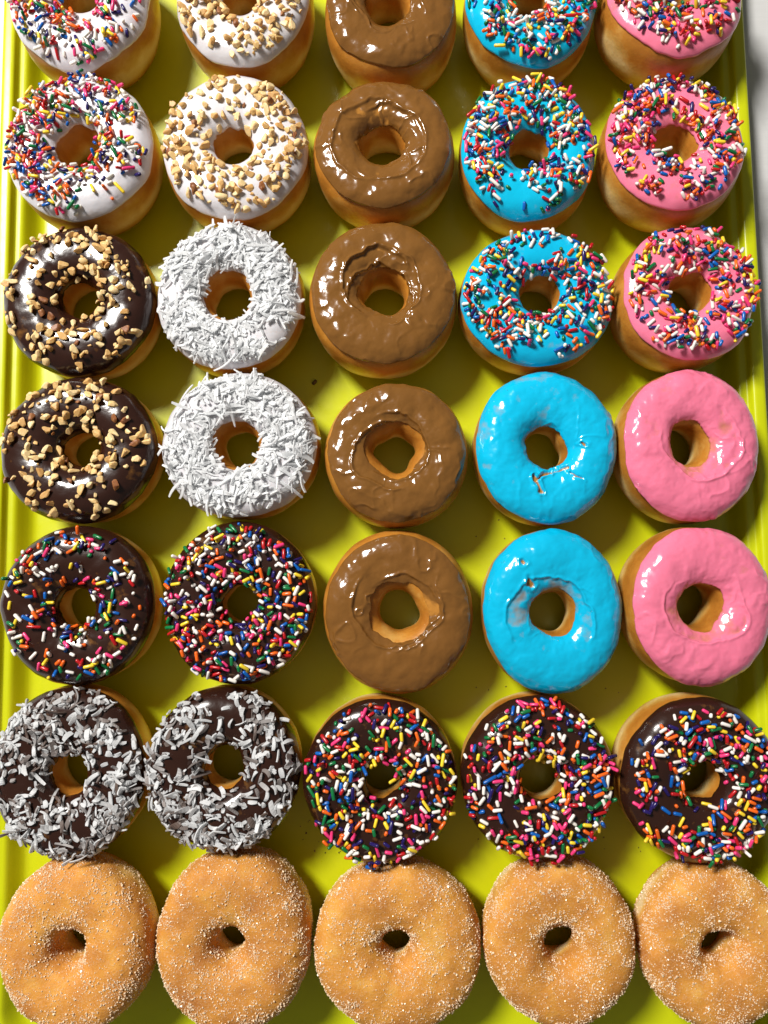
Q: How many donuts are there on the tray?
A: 35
